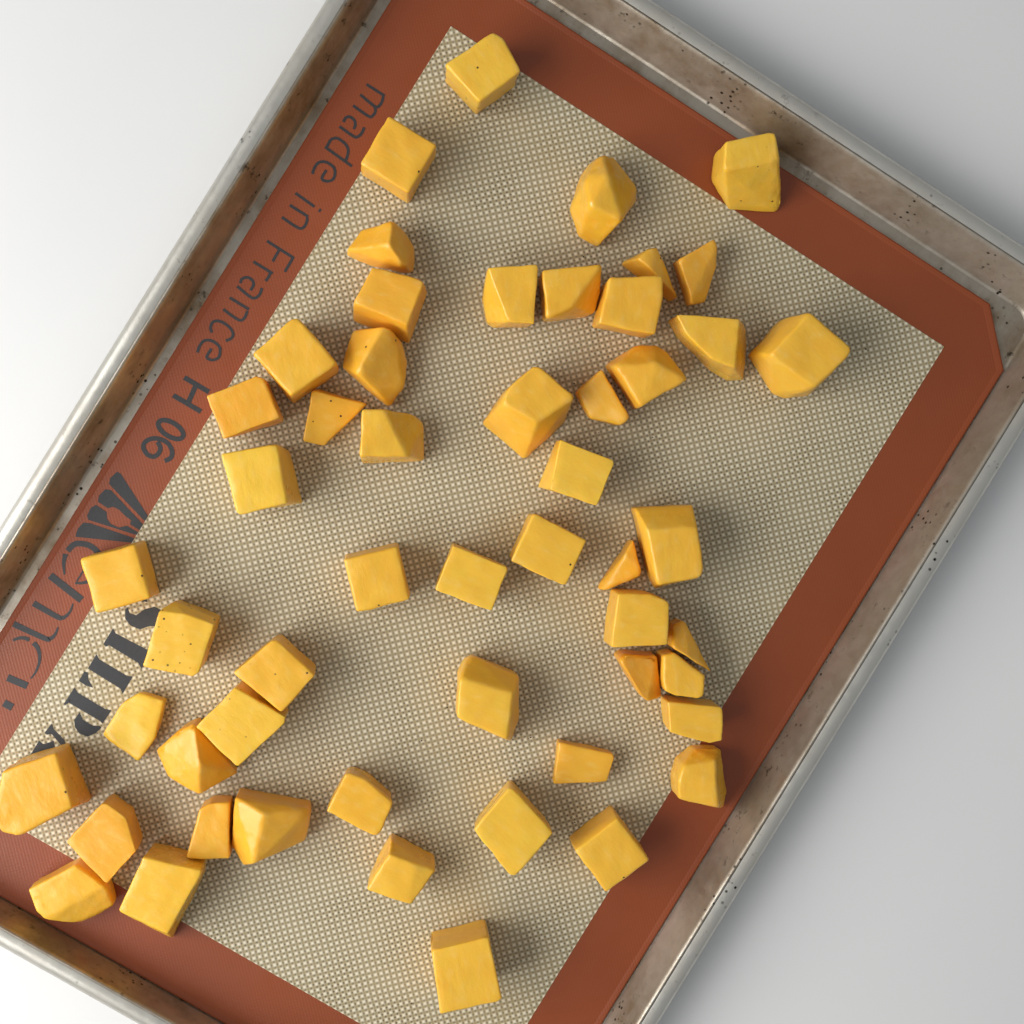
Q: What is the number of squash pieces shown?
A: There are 53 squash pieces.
